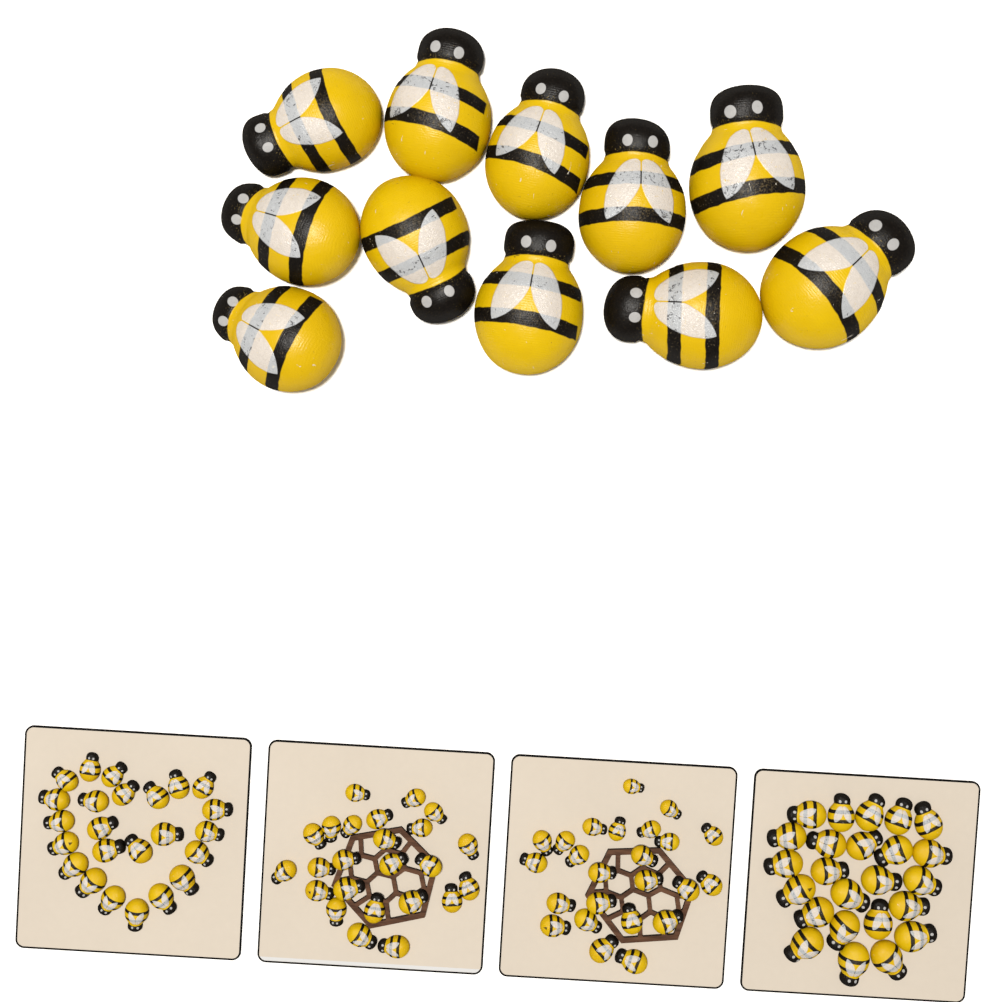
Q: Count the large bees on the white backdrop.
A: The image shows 11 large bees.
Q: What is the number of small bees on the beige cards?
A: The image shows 96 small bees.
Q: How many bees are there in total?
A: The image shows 107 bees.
